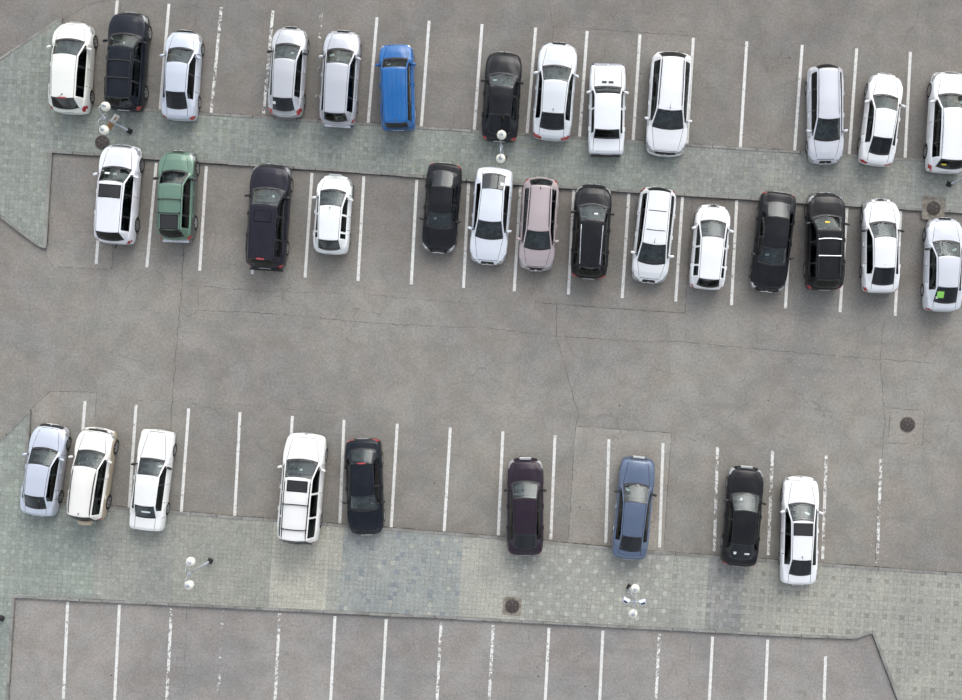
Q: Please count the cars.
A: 36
